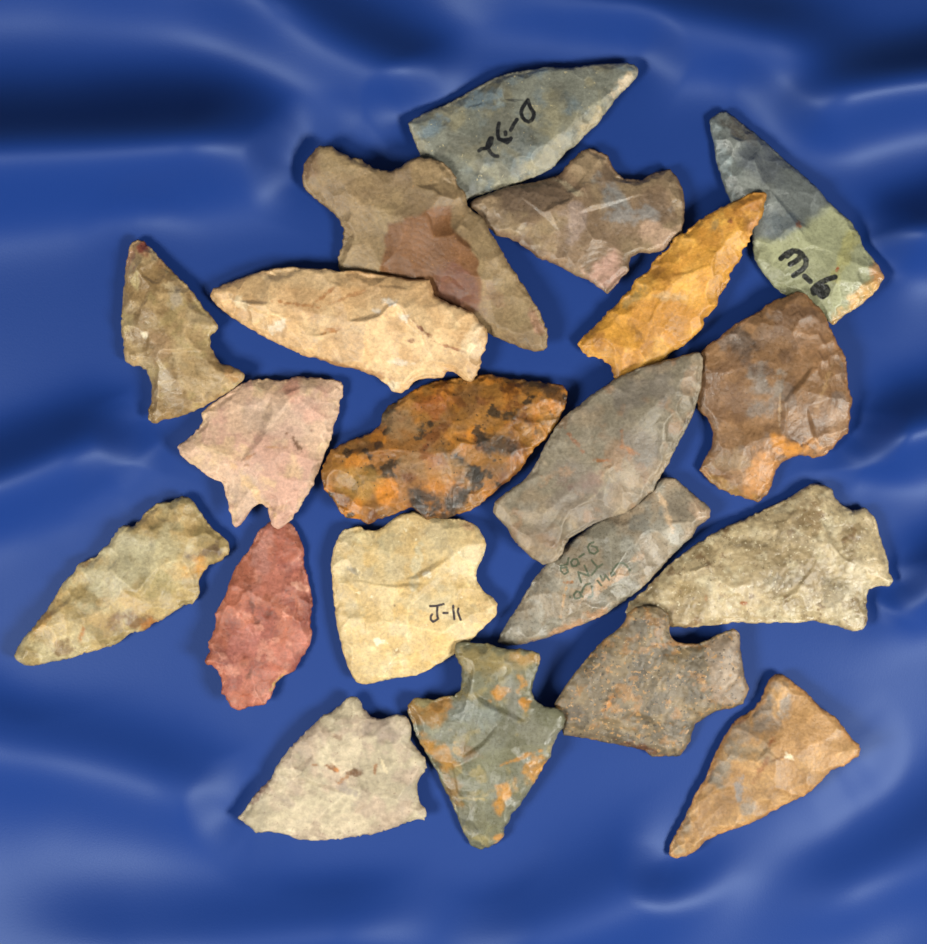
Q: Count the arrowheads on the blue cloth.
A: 20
